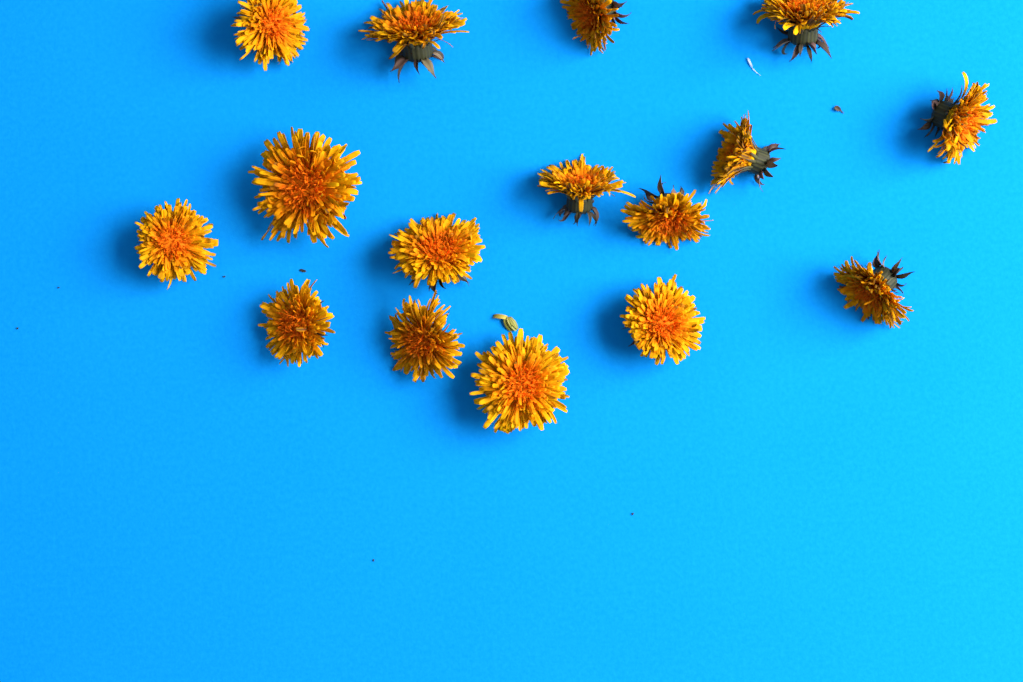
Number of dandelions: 16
